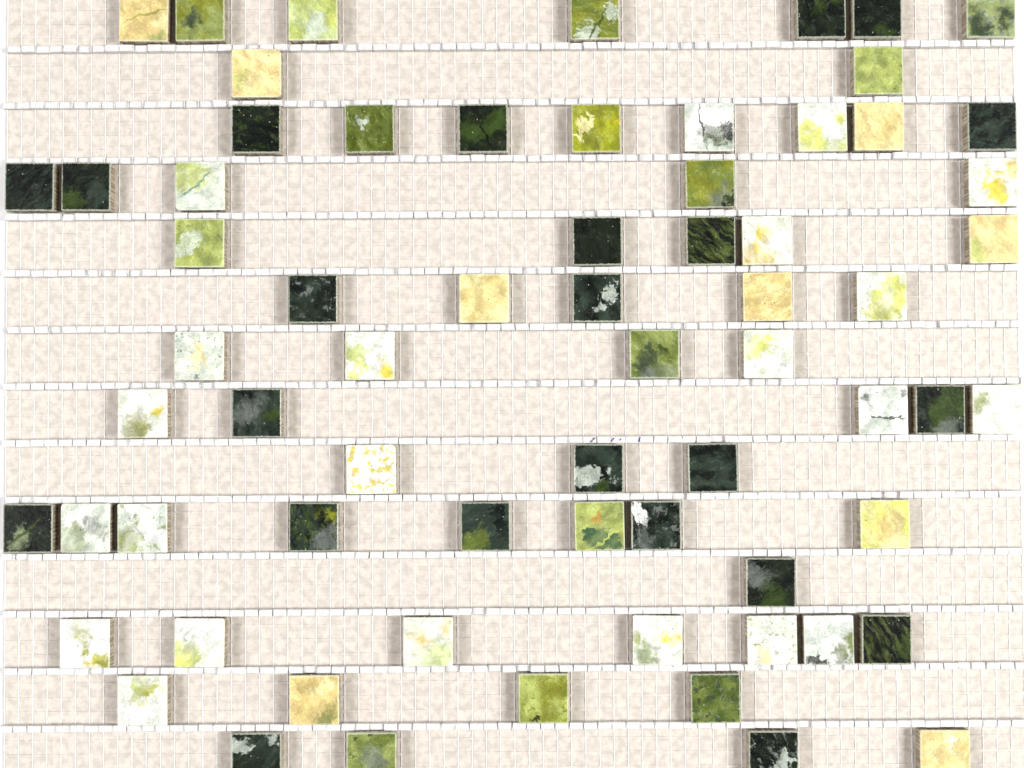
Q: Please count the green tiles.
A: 14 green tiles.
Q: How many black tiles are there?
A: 23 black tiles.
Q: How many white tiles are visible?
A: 22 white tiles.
